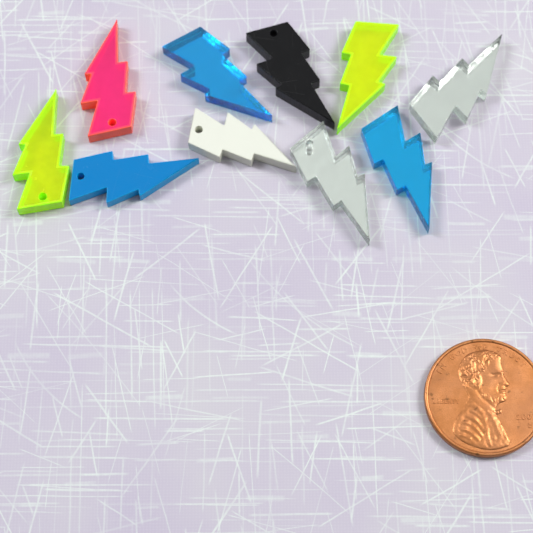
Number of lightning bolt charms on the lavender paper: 10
